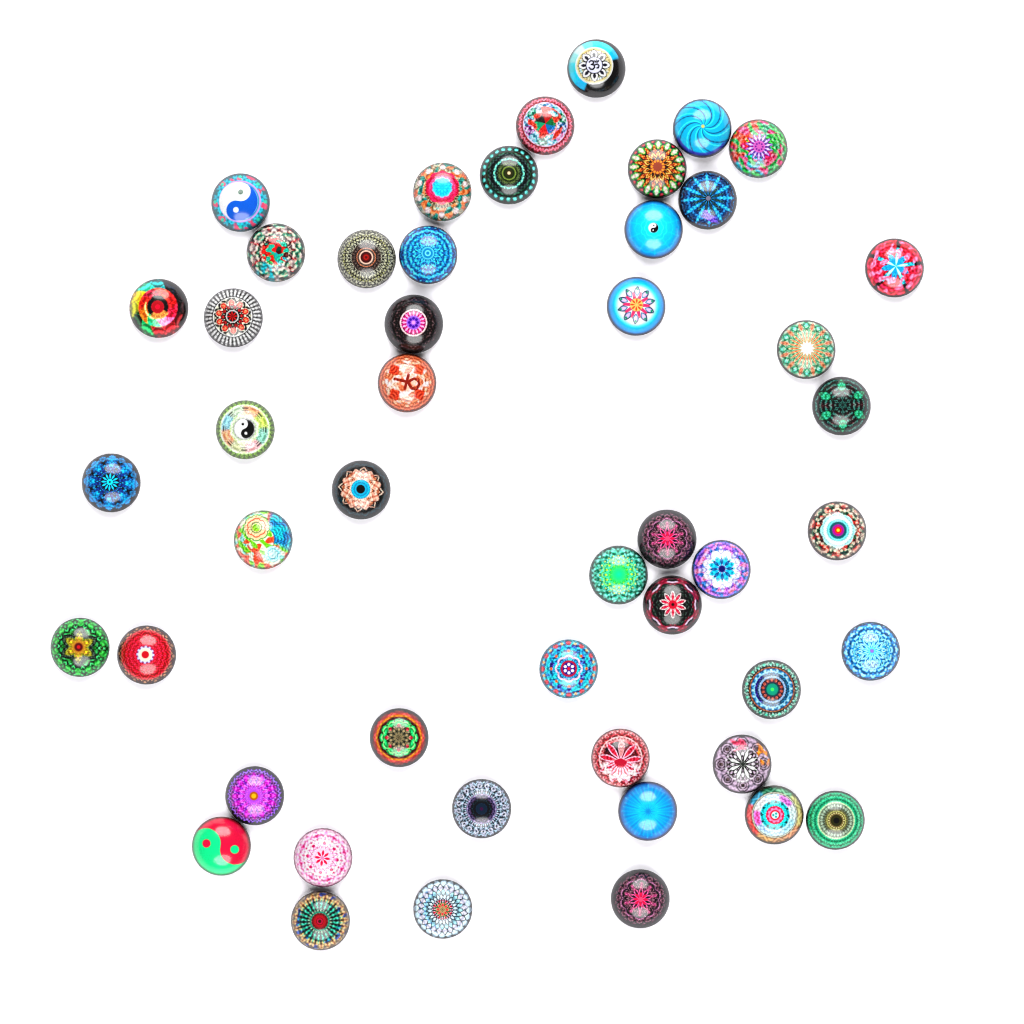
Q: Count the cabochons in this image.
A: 48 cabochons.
